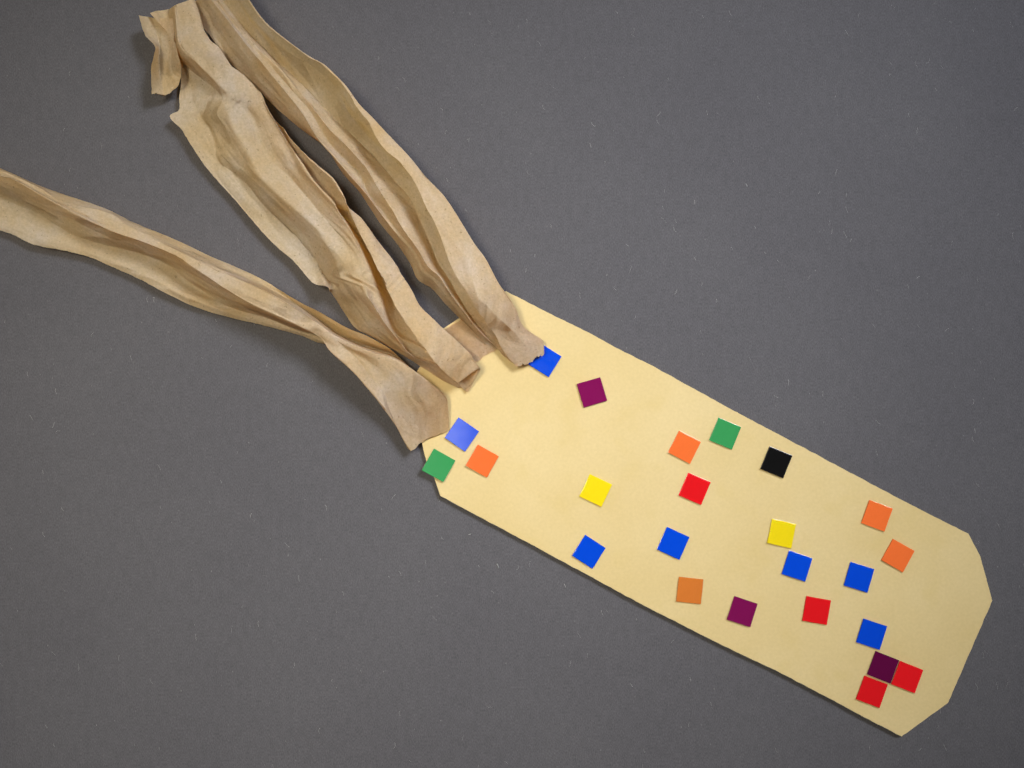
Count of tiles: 24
